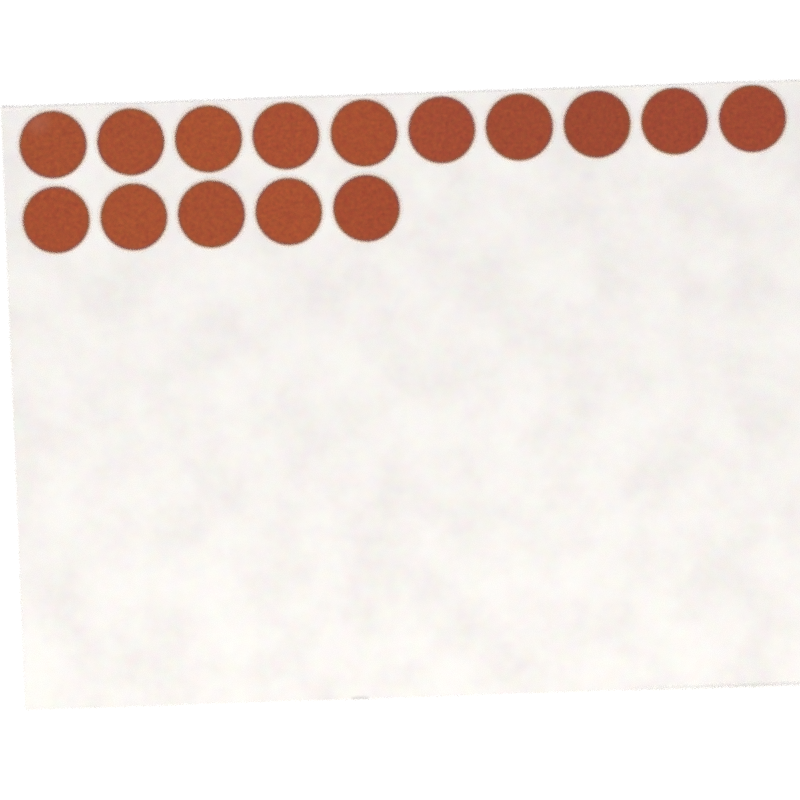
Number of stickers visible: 15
